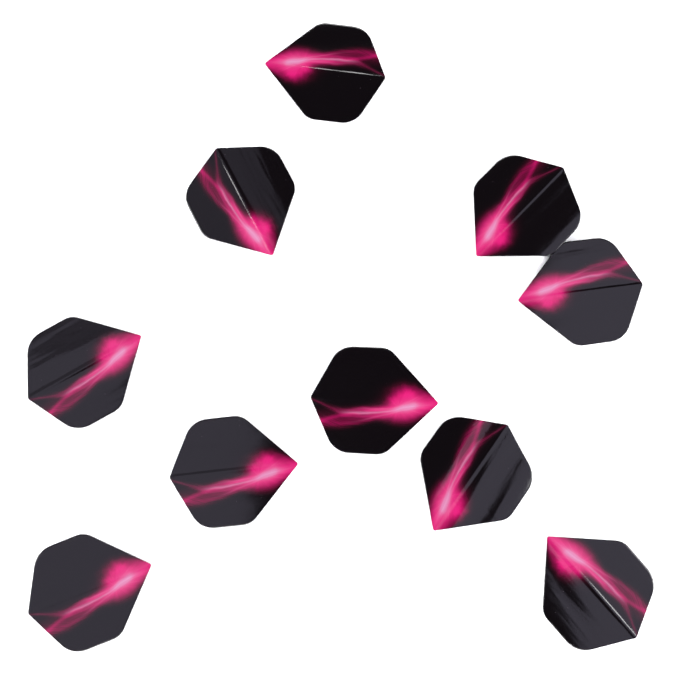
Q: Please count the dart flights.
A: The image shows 10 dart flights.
